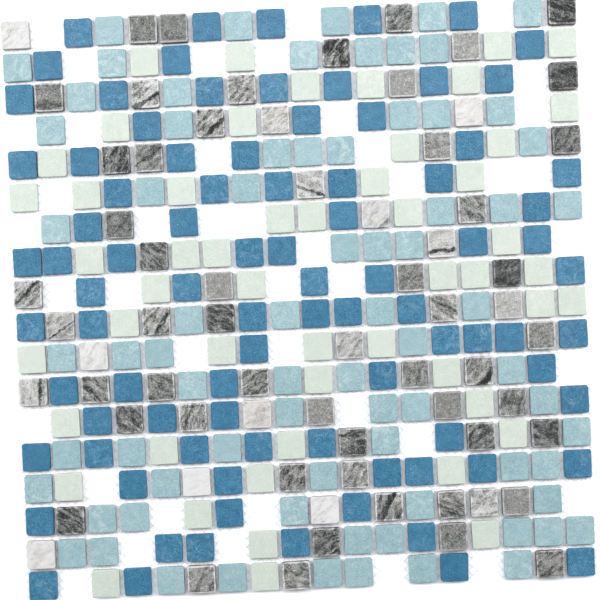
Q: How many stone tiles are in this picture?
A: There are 67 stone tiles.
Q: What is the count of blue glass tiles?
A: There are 88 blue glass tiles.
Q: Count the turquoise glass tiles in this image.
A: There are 75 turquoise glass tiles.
